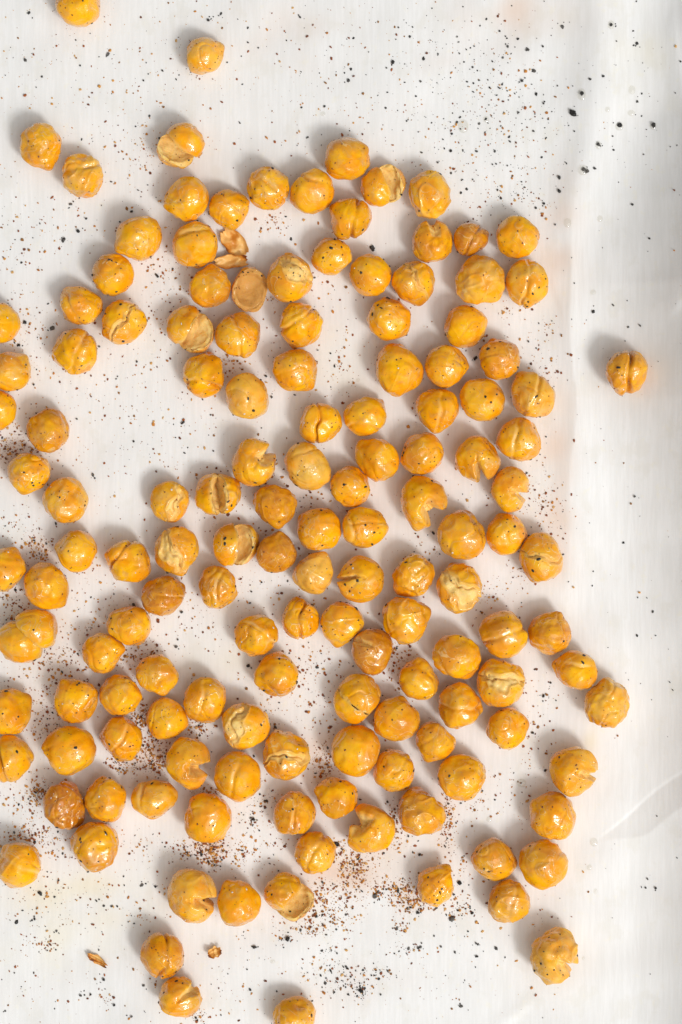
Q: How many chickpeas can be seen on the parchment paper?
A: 144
